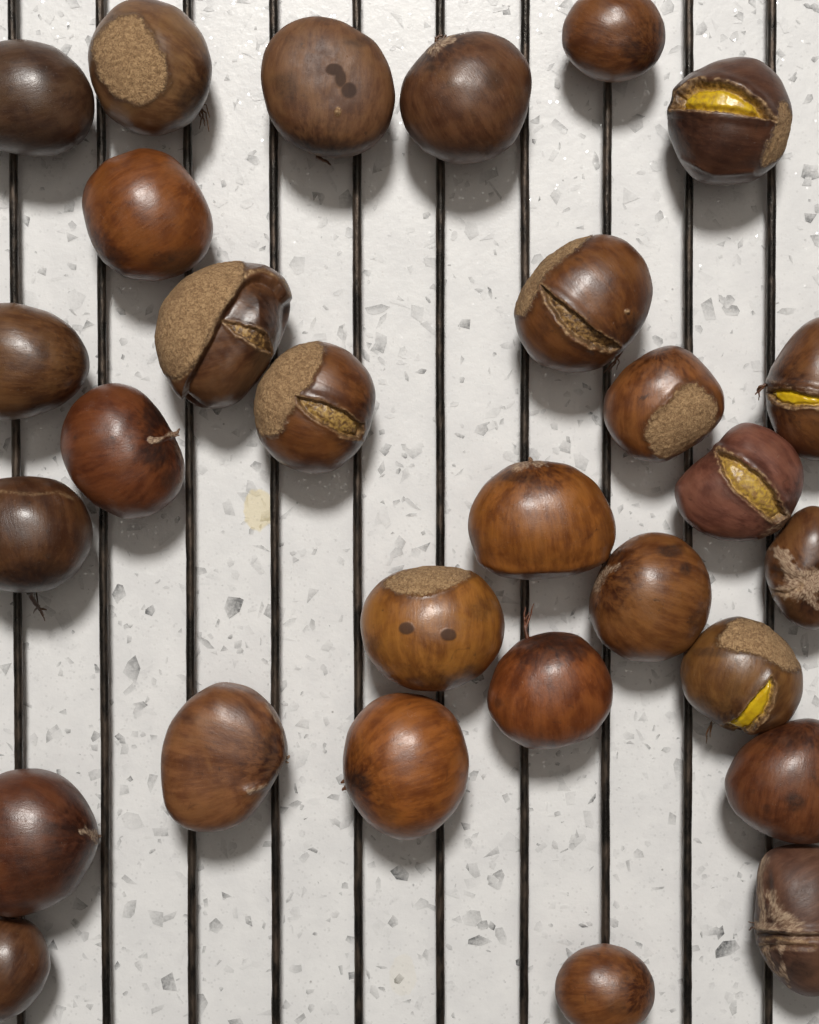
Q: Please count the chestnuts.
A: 29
